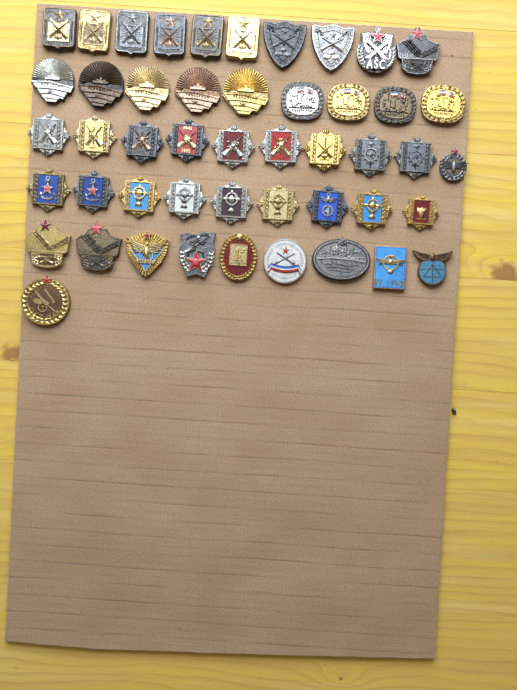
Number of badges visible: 48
